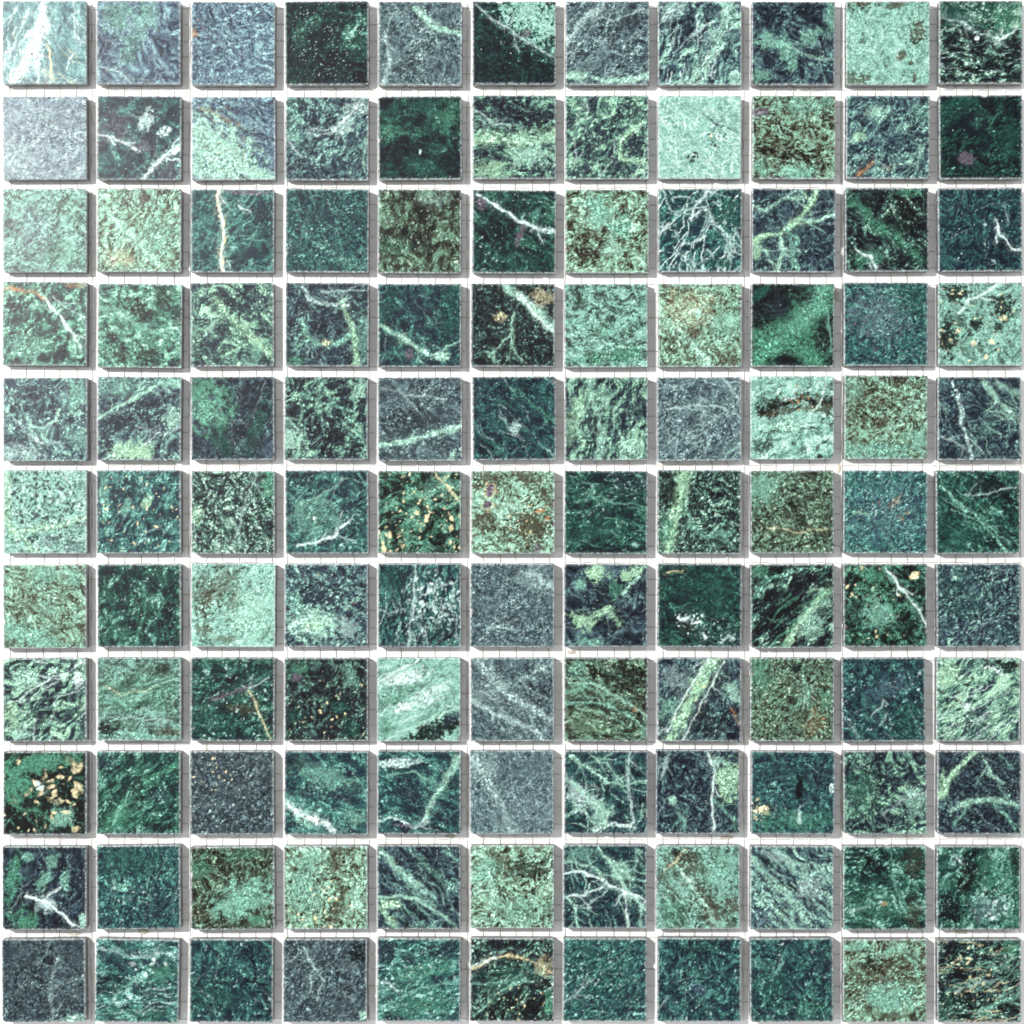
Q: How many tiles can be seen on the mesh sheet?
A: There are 121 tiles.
